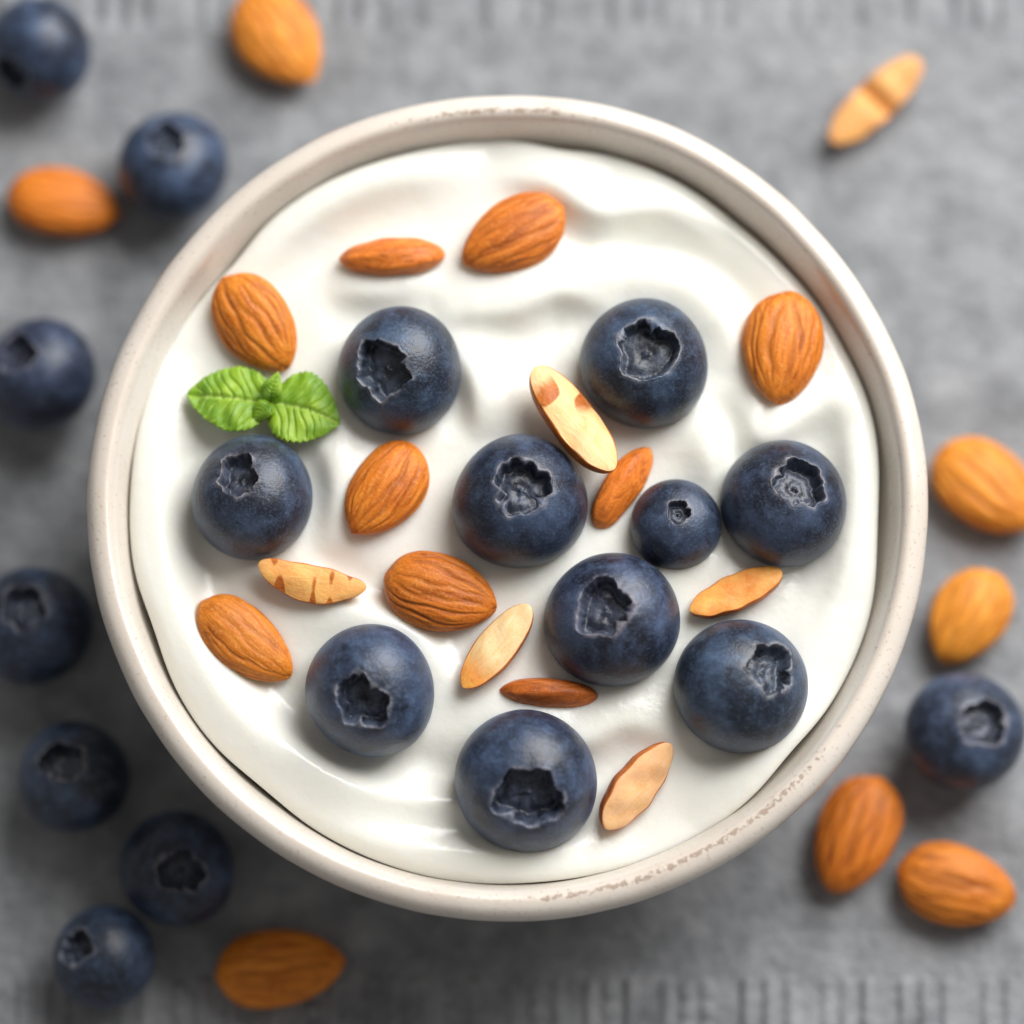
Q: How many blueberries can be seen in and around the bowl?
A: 18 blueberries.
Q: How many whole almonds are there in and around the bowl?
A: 13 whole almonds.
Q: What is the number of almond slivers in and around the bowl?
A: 9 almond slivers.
